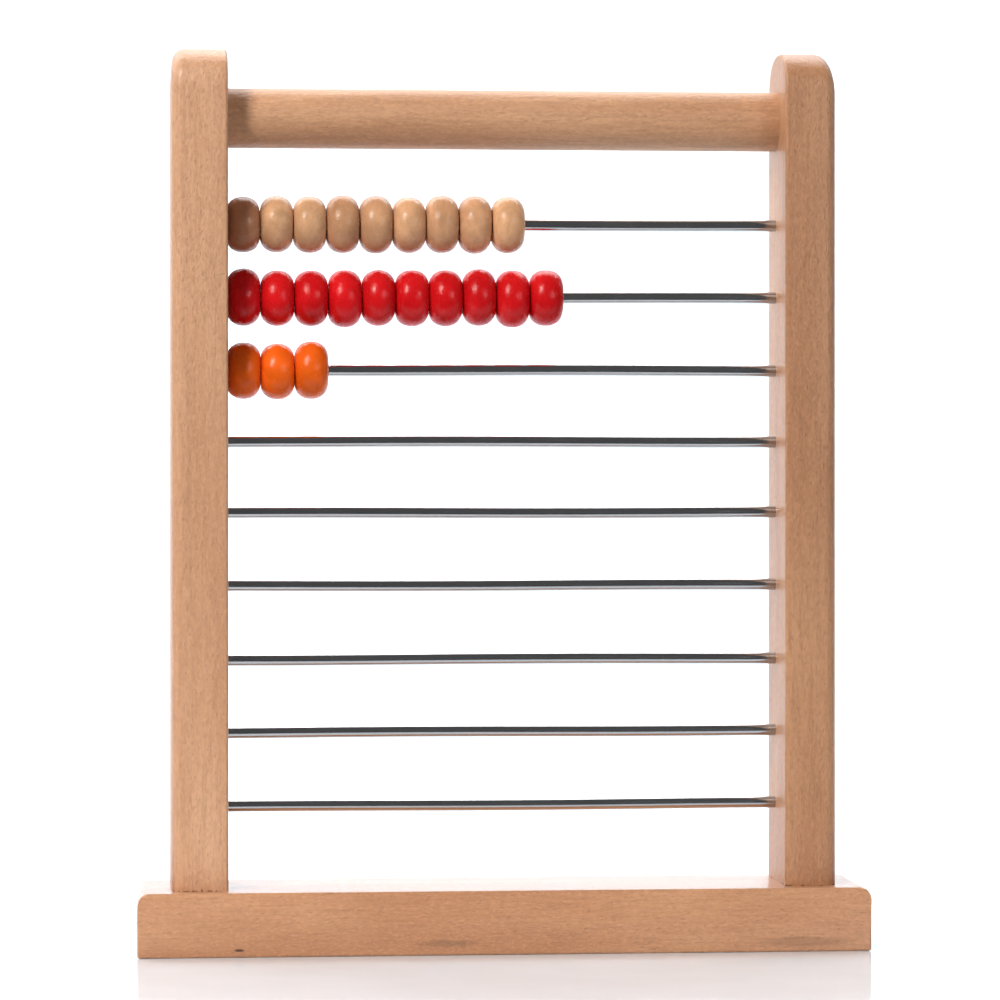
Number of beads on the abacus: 22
